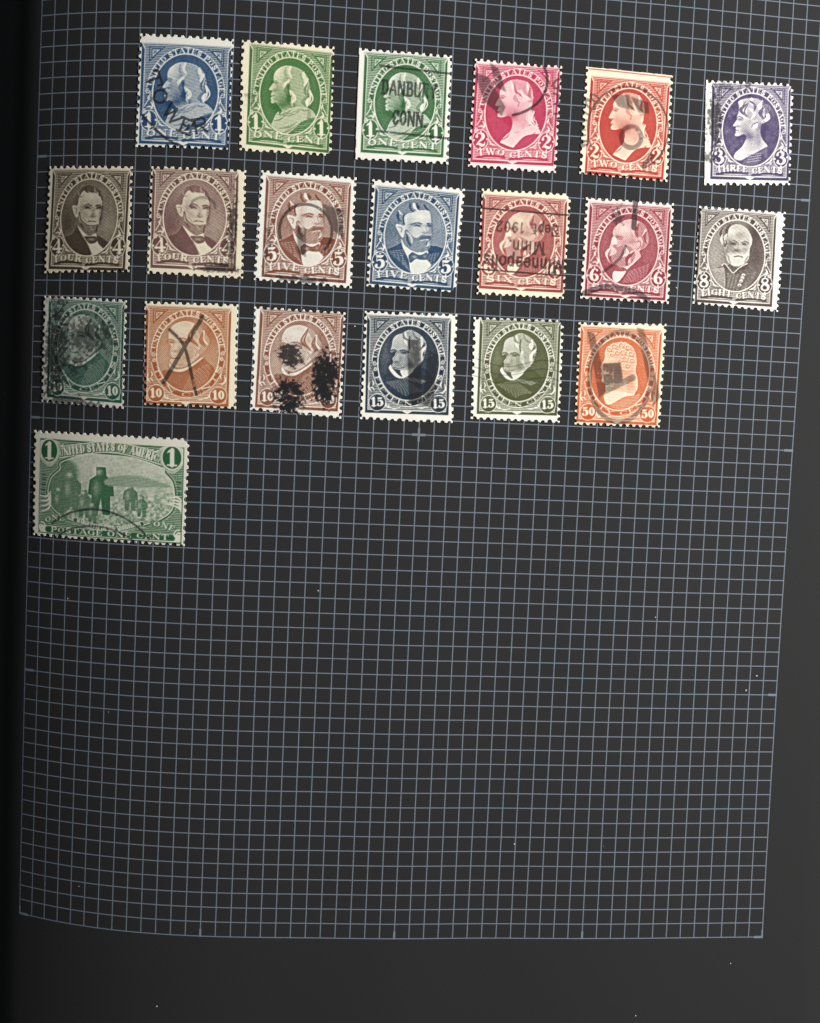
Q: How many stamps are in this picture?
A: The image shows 20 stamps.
